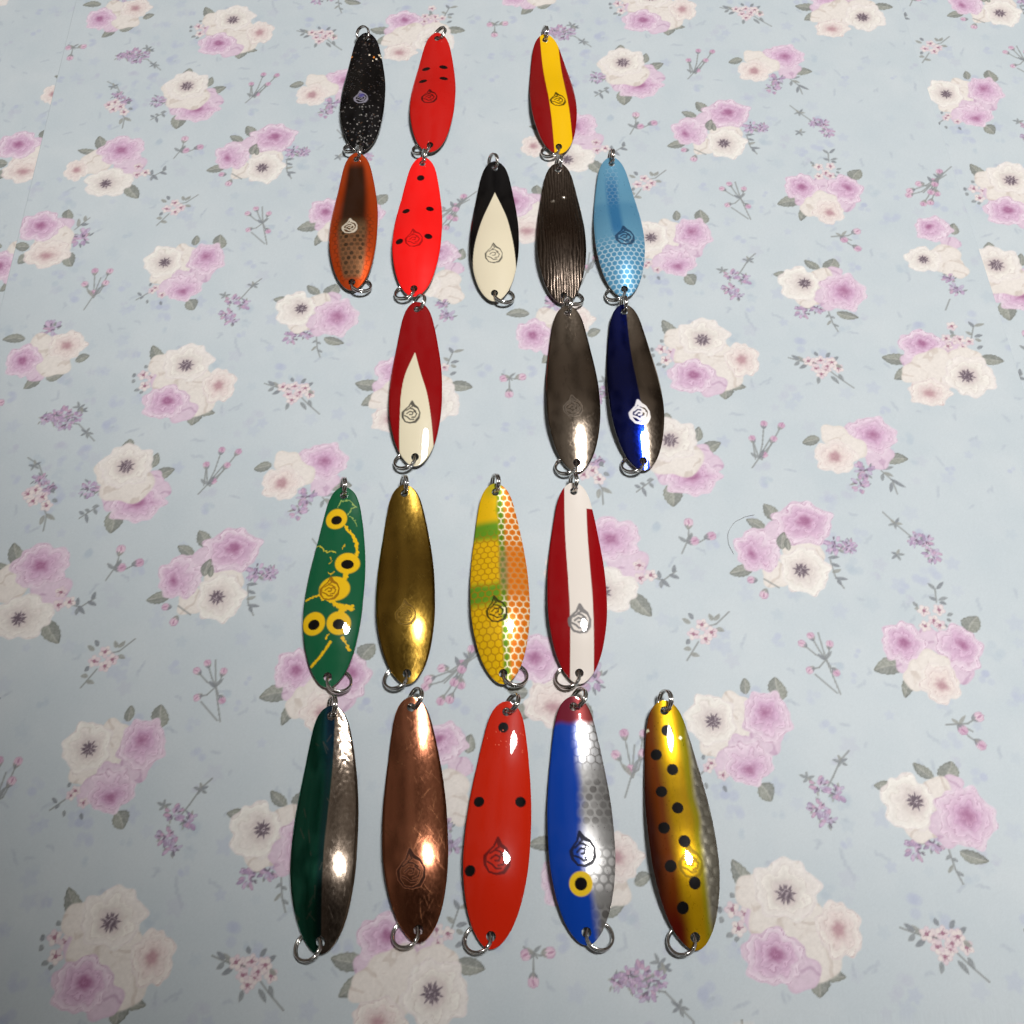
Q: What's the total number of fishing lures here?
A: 20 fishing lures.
